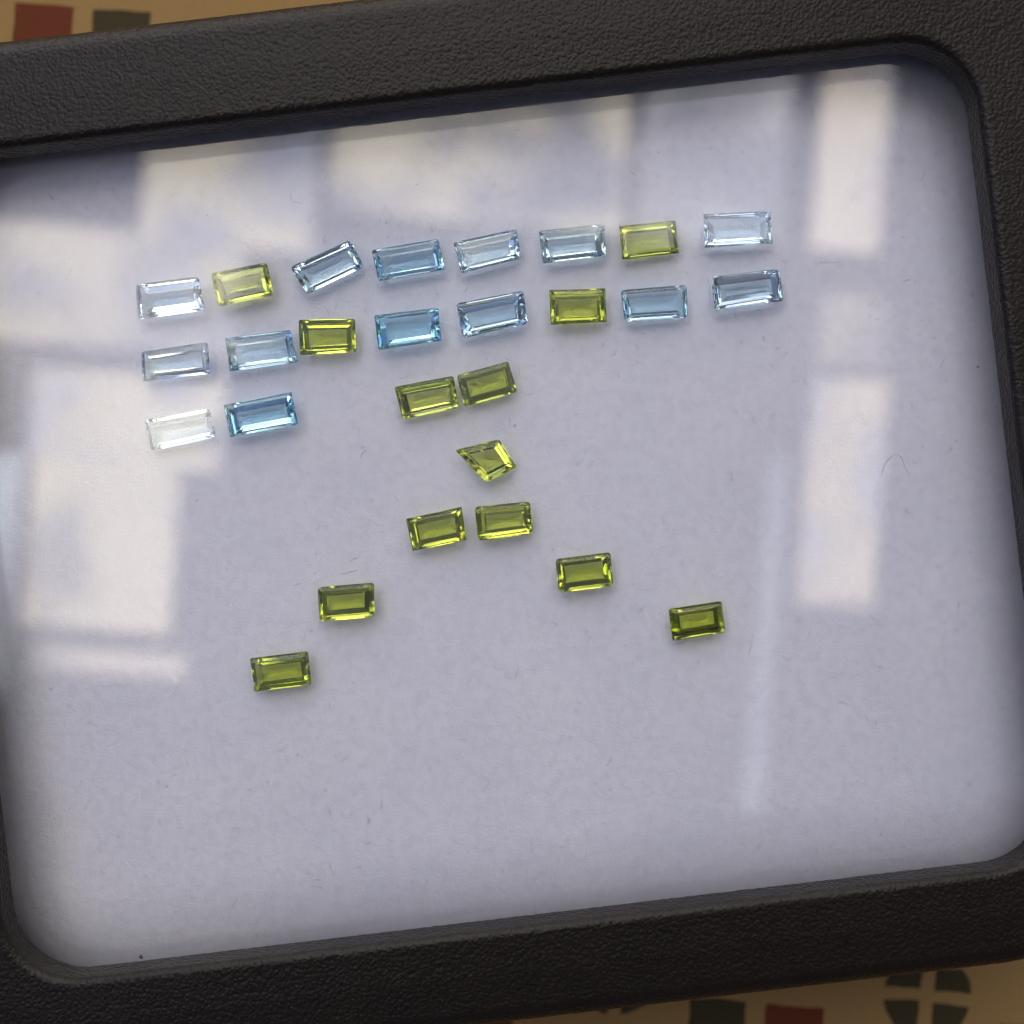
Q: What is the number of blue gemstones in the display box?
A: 14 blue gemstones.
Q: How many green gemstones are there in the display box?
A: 13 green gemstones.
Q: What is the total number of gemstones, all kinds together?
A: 27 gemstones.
